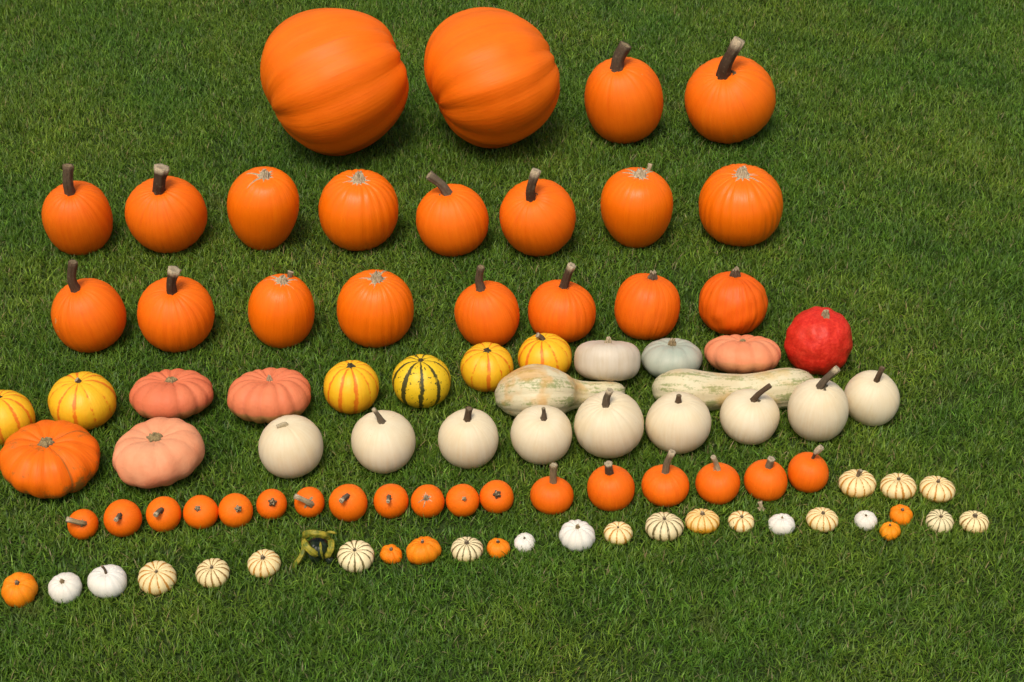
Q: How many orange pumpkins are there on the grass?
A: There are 45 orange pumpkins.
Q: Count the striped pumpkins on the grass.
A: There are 21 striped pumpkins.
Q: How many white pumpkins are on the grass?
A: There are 16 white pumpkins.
